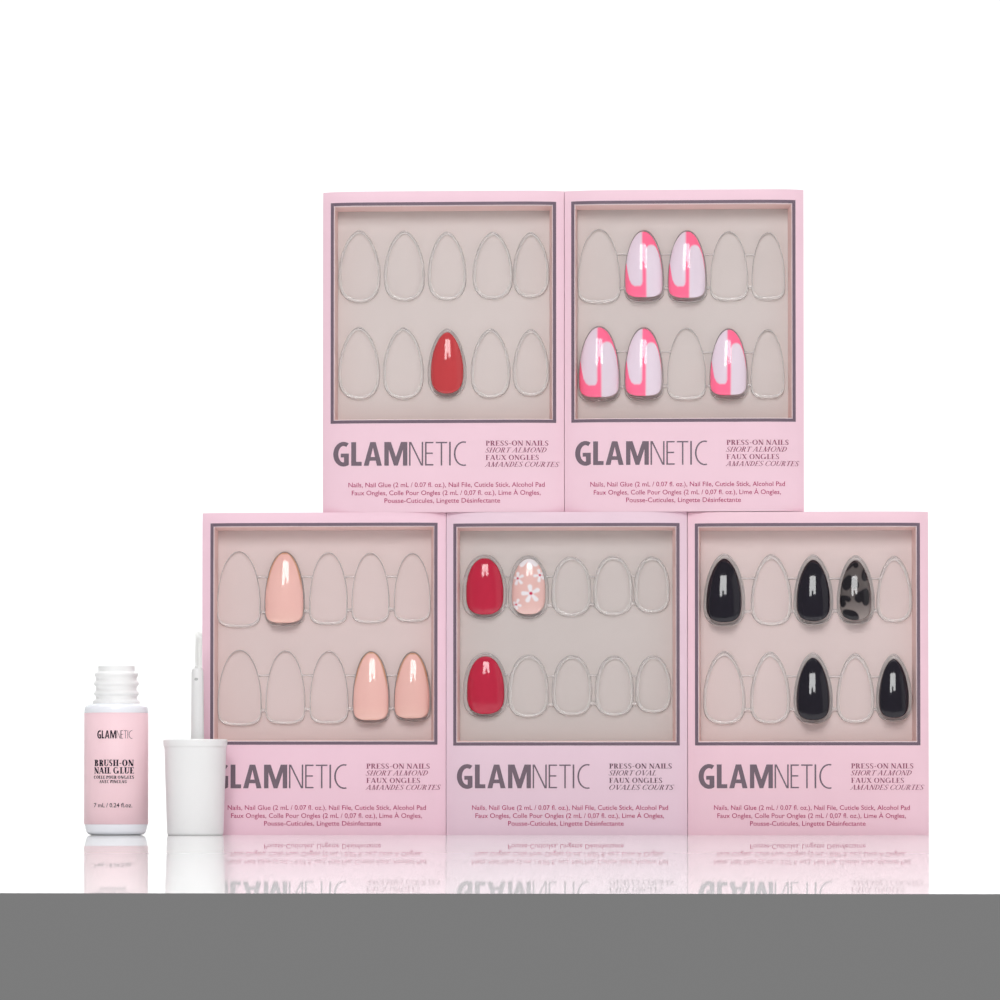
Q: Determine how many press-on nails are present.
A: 17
